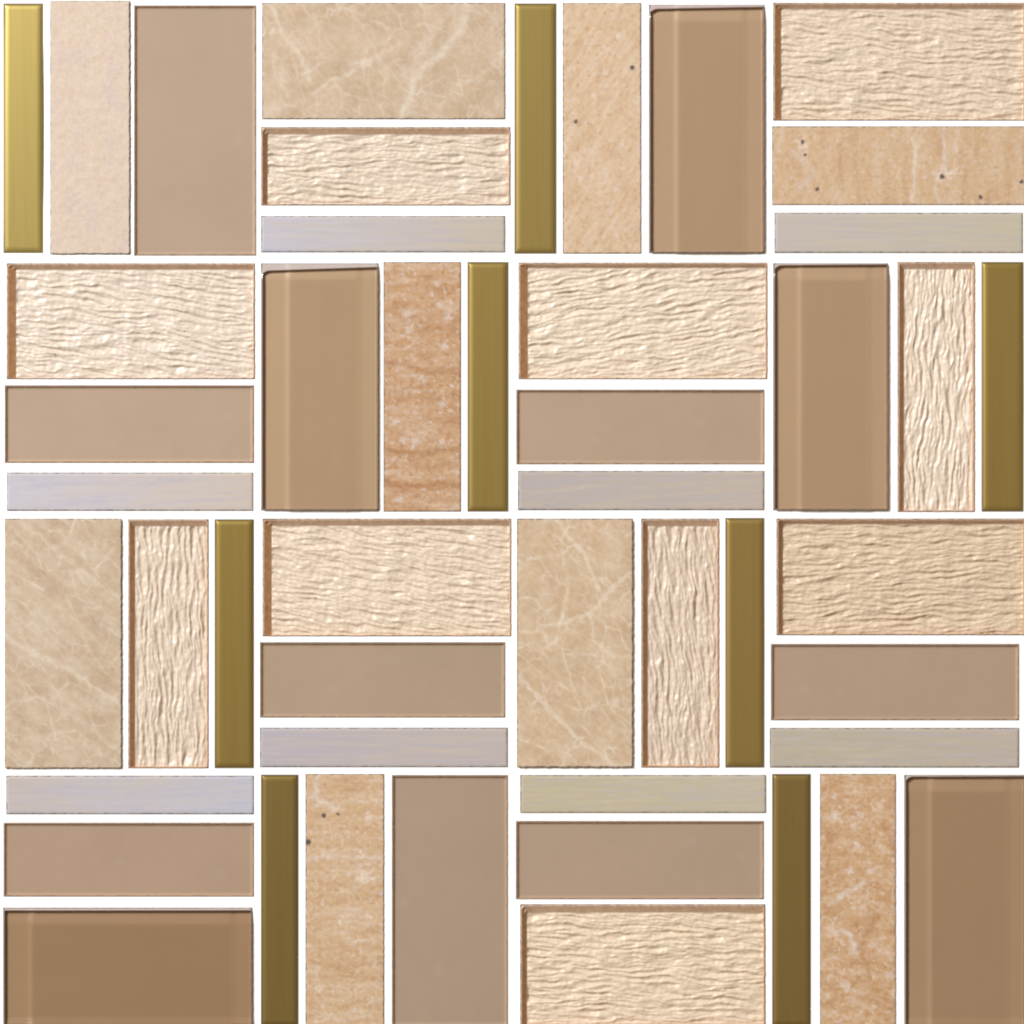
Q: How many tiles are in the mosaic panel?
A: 48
